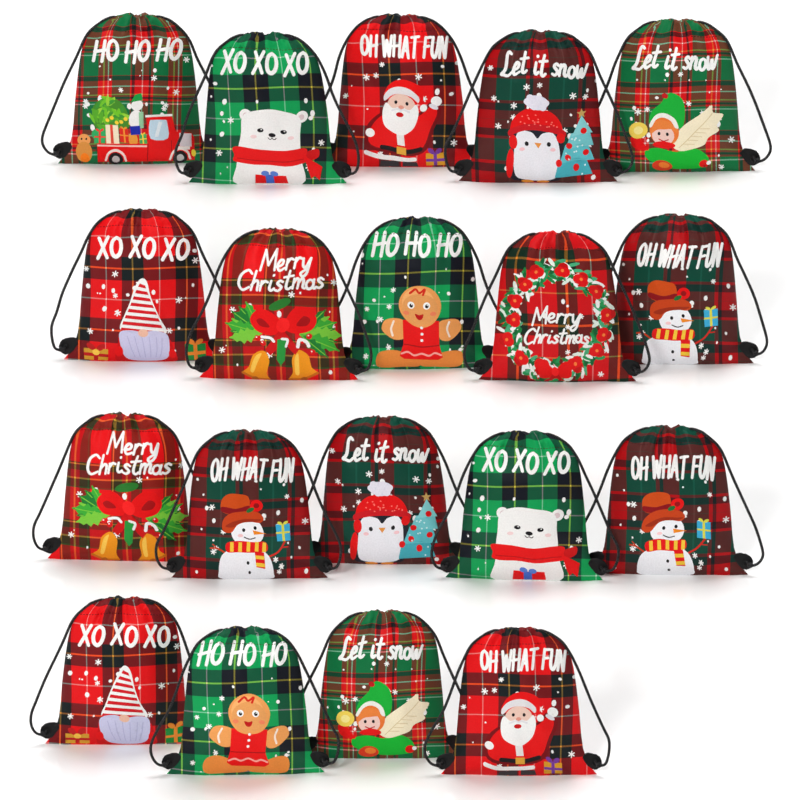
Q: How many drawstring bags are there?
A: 19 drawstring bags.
